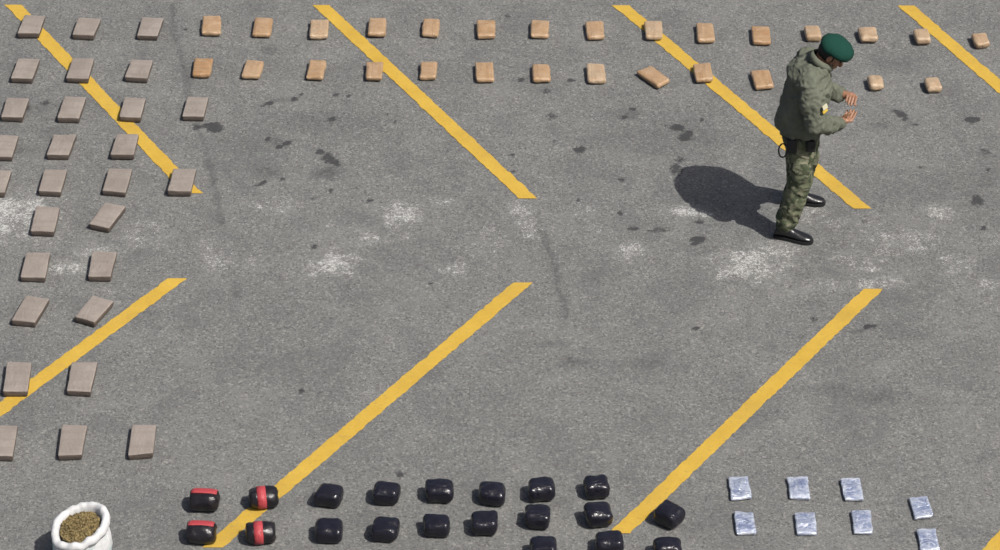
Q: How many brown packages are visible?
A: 28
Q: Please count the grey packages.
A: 28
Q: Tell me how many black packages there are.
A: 16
